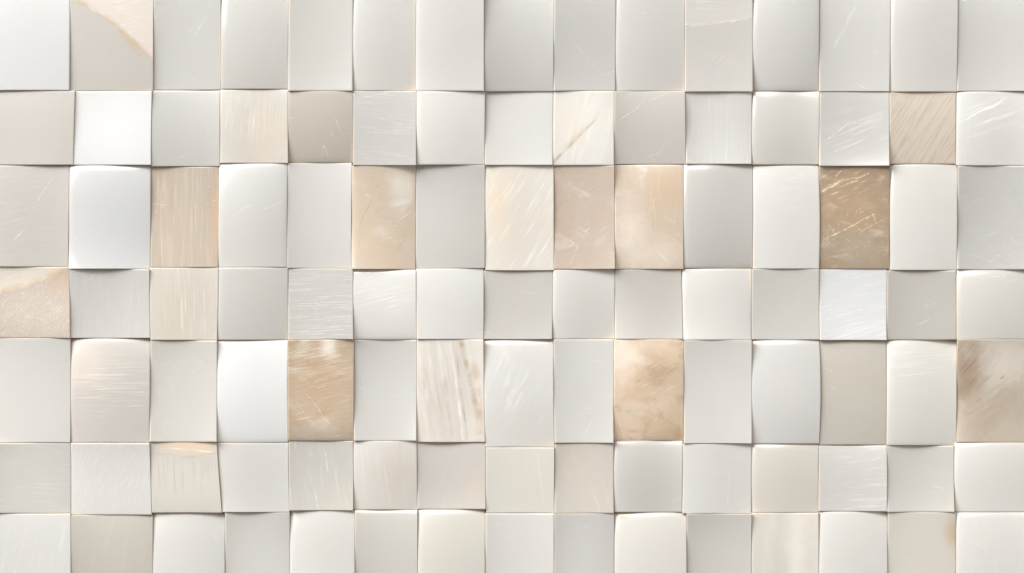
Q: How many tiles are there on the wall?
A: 105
